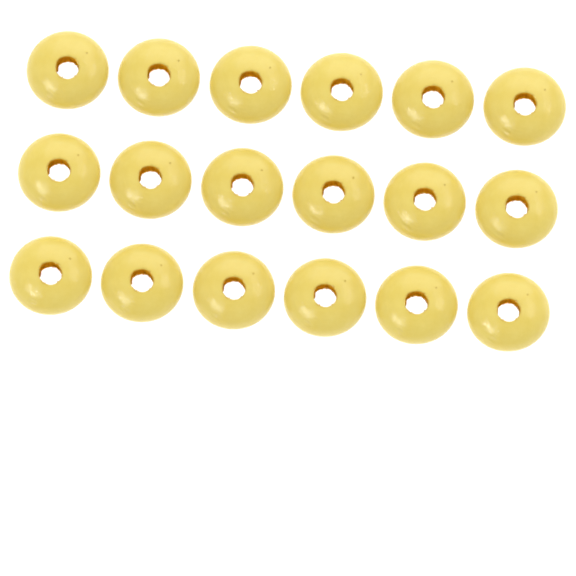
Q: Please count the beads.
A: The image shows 18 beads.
